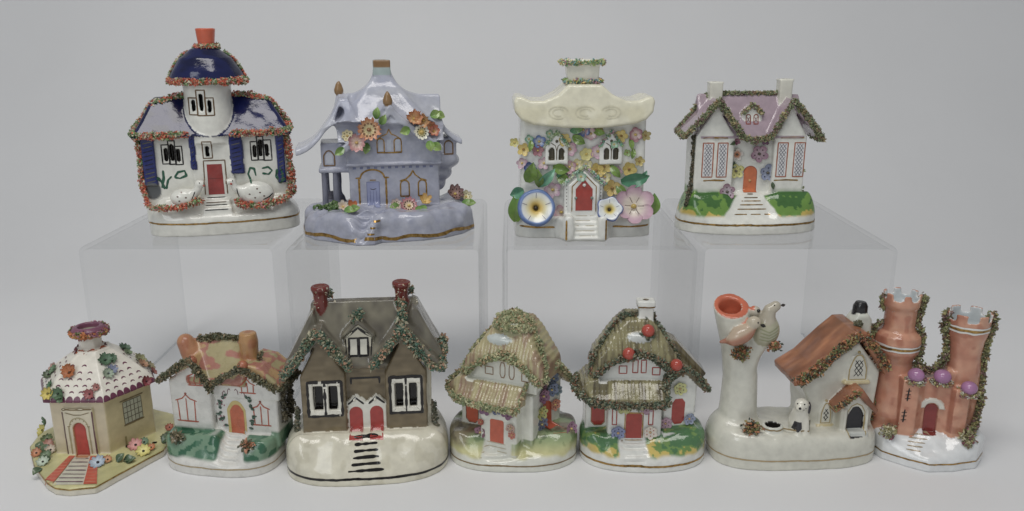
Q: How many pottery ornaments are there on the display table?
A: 11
